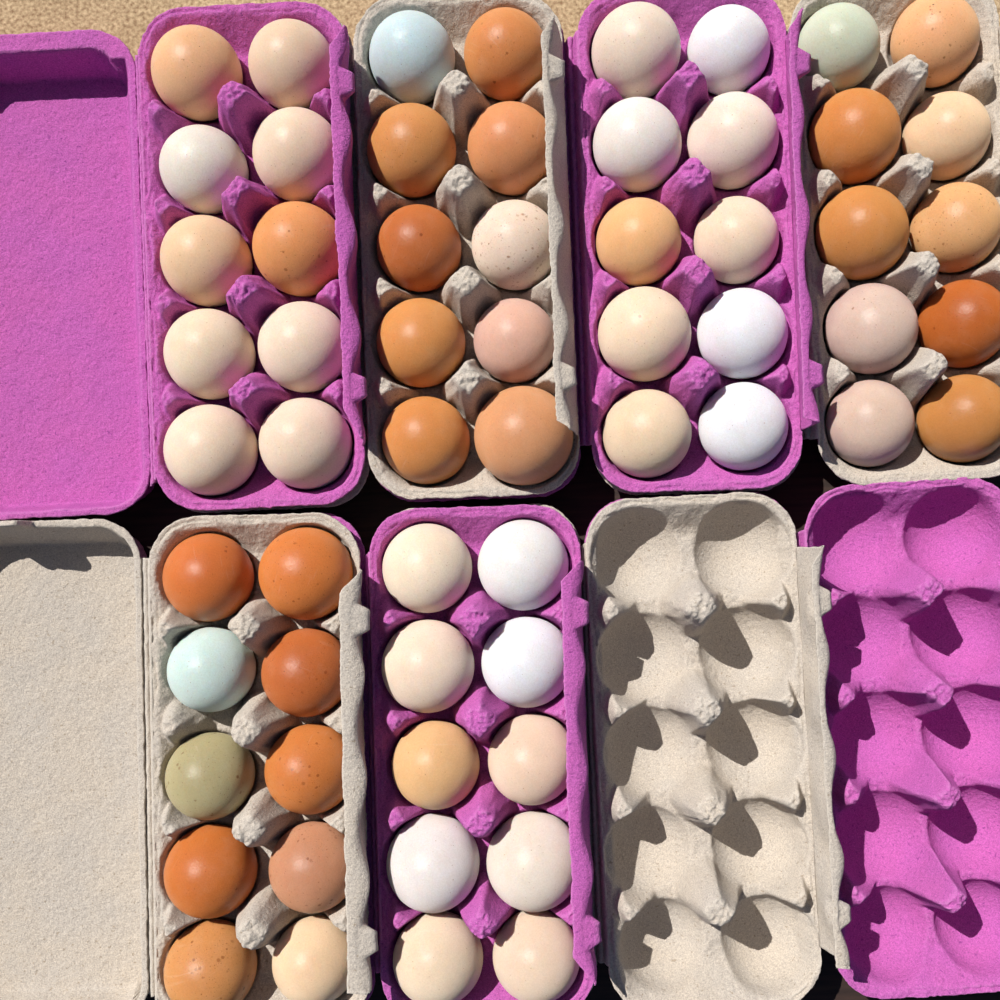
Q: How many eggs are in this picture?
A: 60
